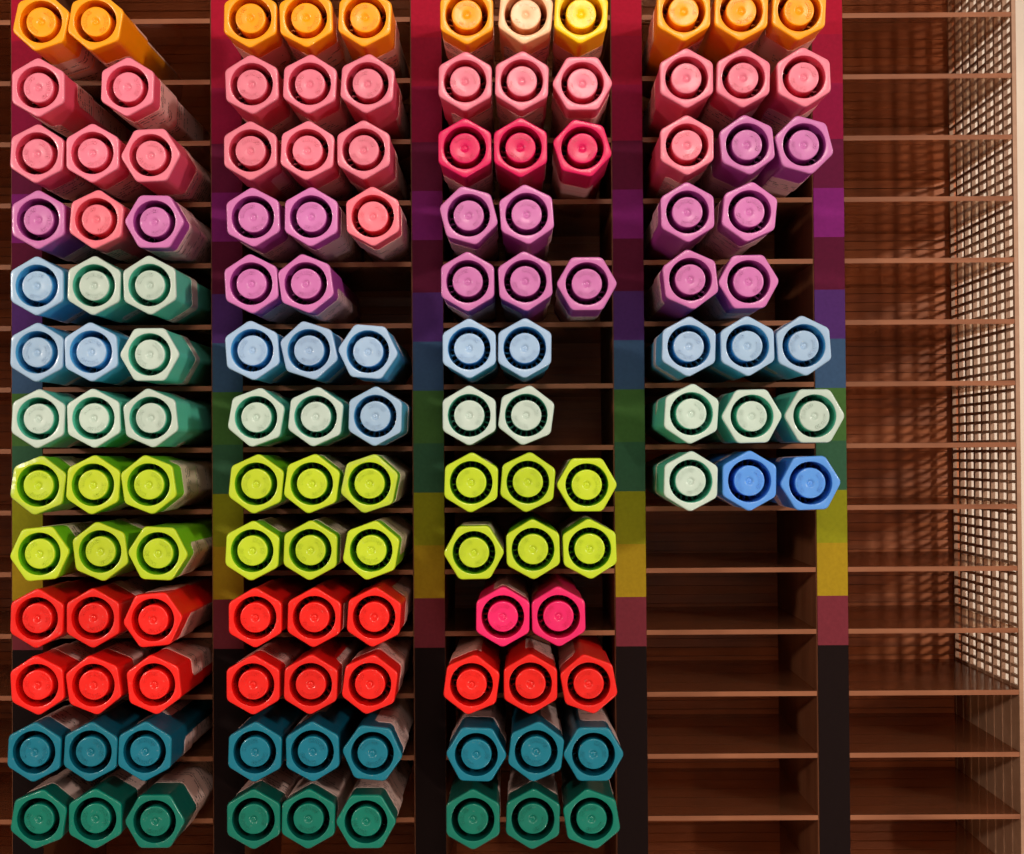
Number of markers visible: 132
